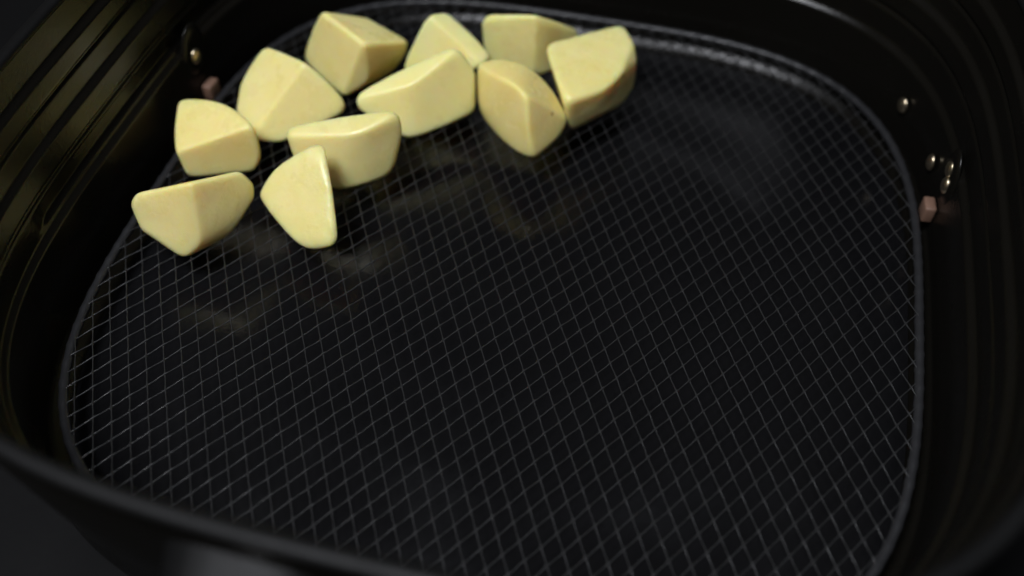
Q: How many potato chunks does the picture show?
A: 11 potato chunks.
